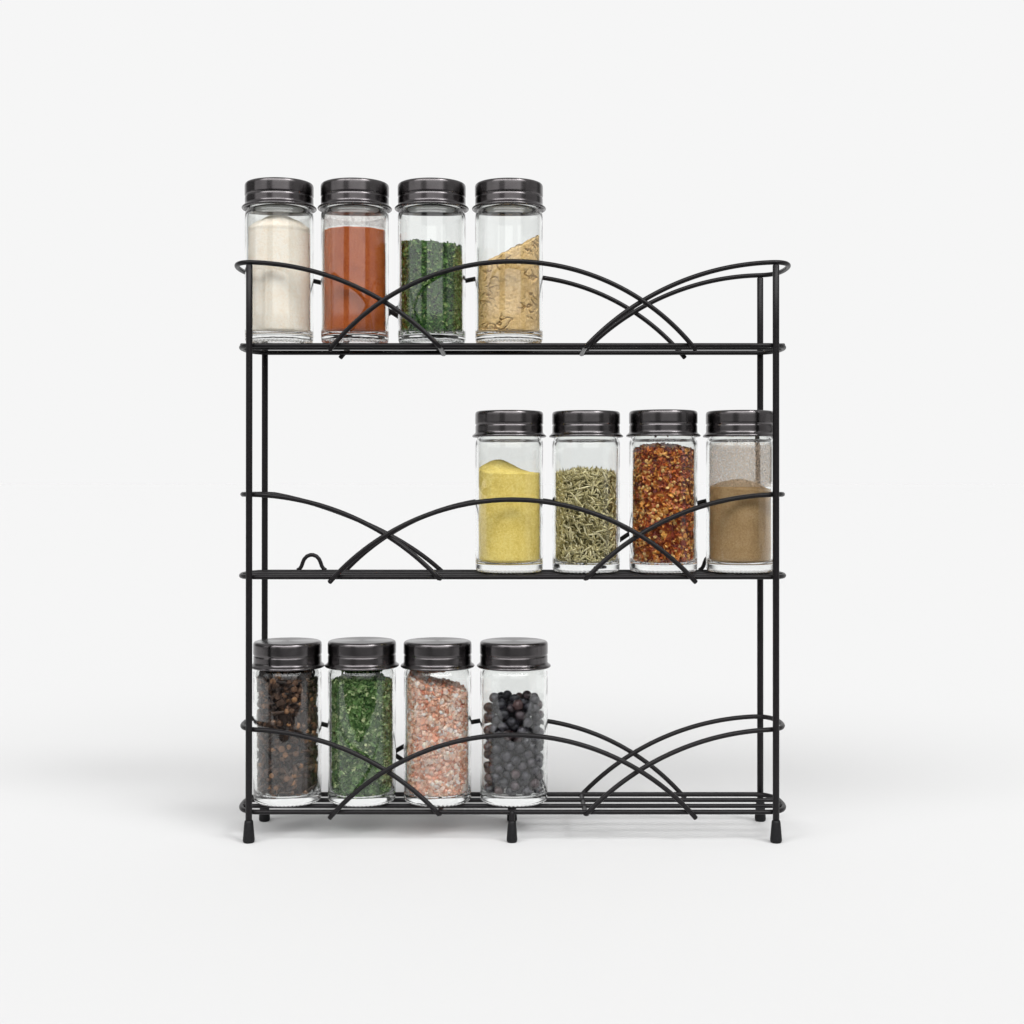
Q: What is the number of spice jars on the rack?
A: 12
